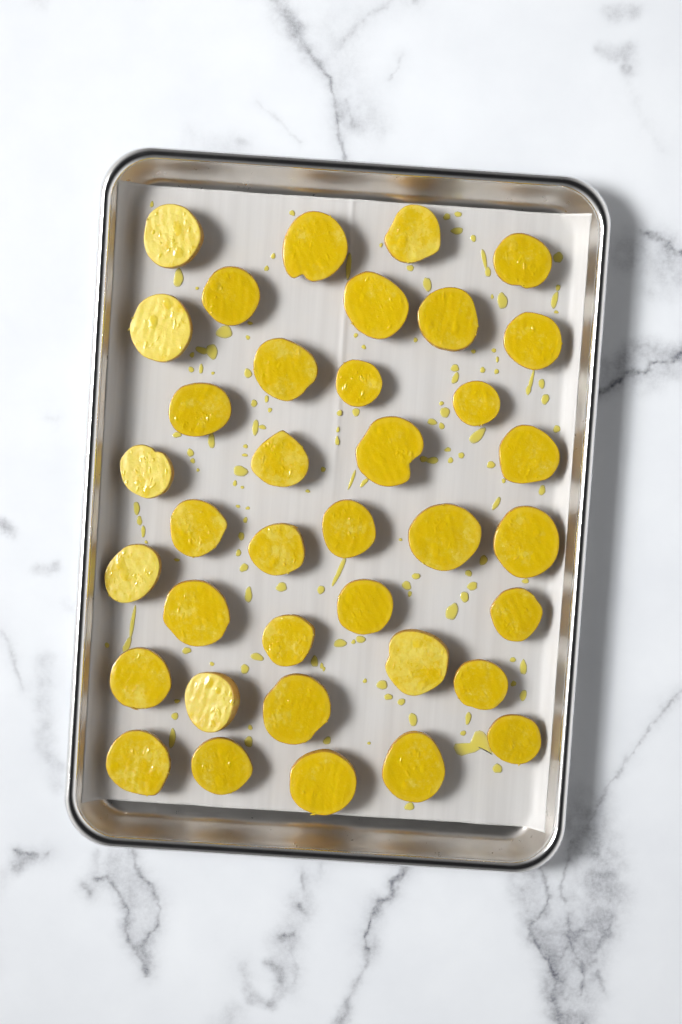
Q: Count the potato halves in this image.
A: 37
